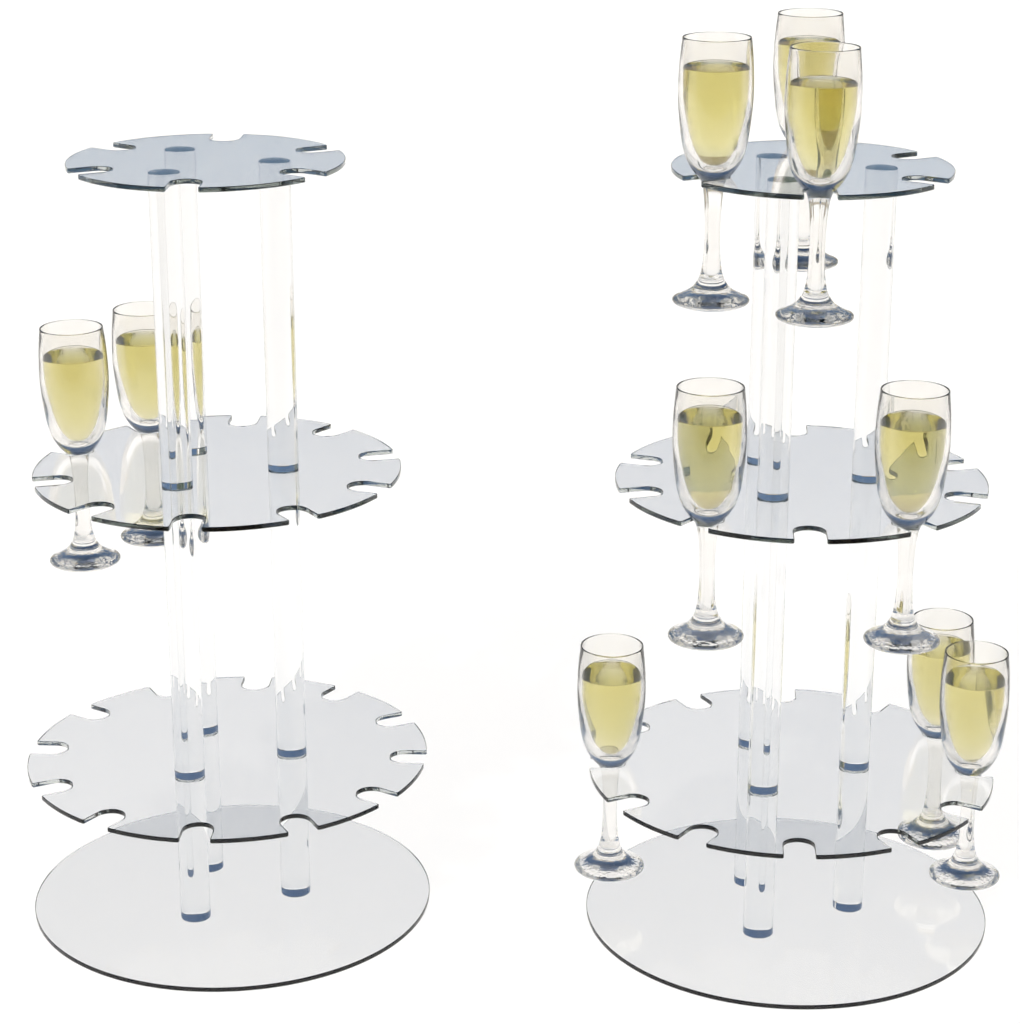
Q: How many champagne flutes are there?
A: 10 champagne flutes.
